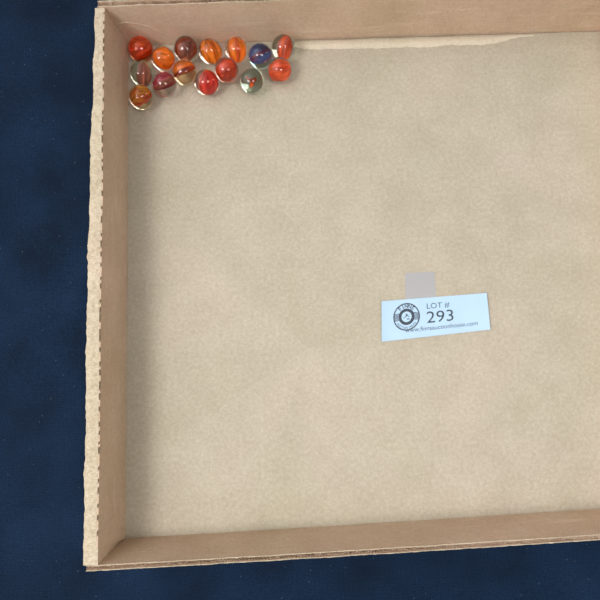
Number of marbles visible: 15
